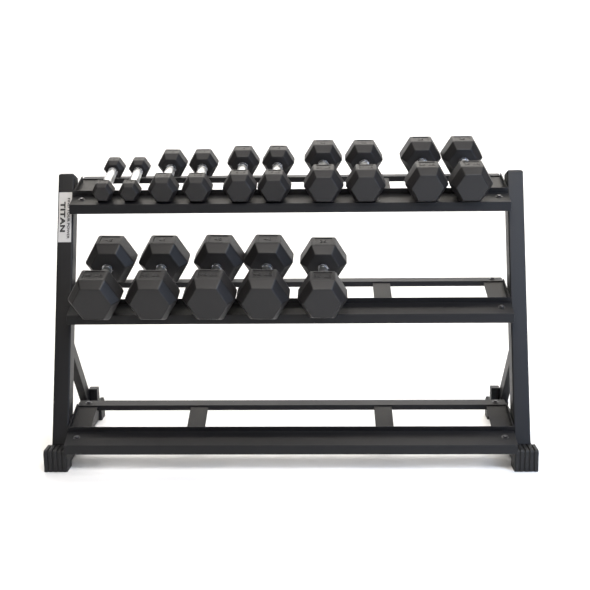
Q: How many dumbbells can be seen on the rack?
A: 15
